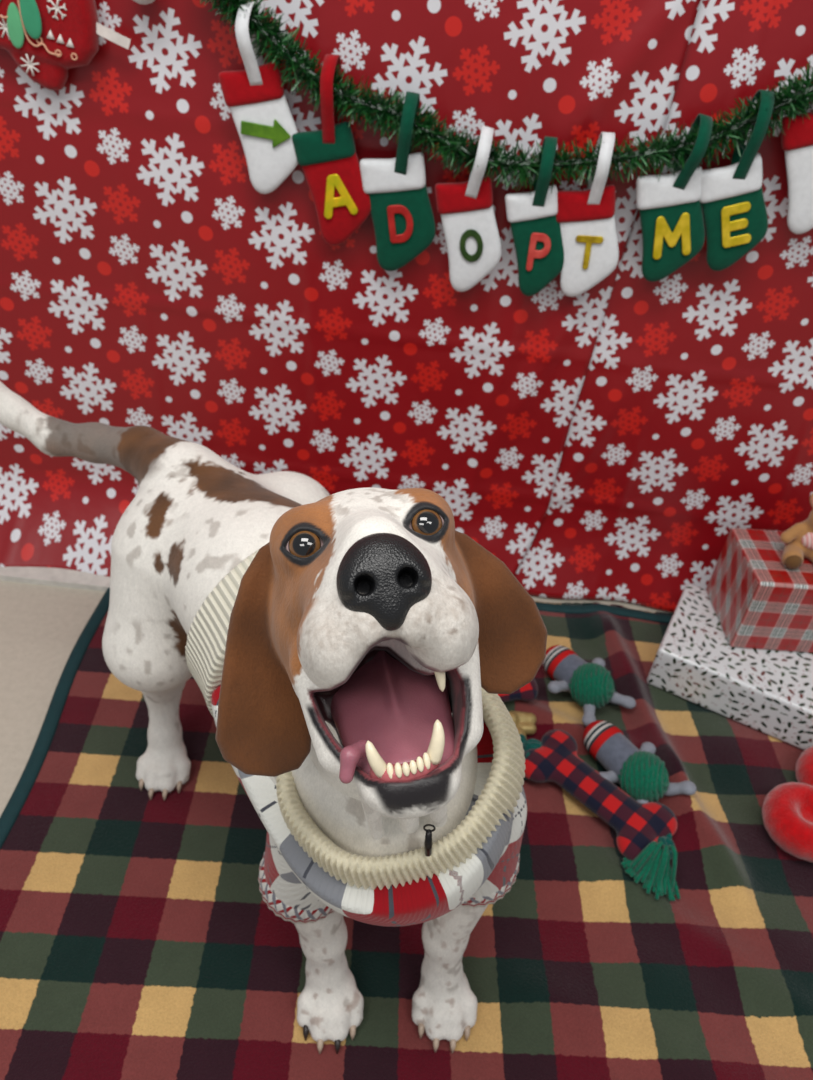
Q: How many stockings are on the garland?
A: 9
